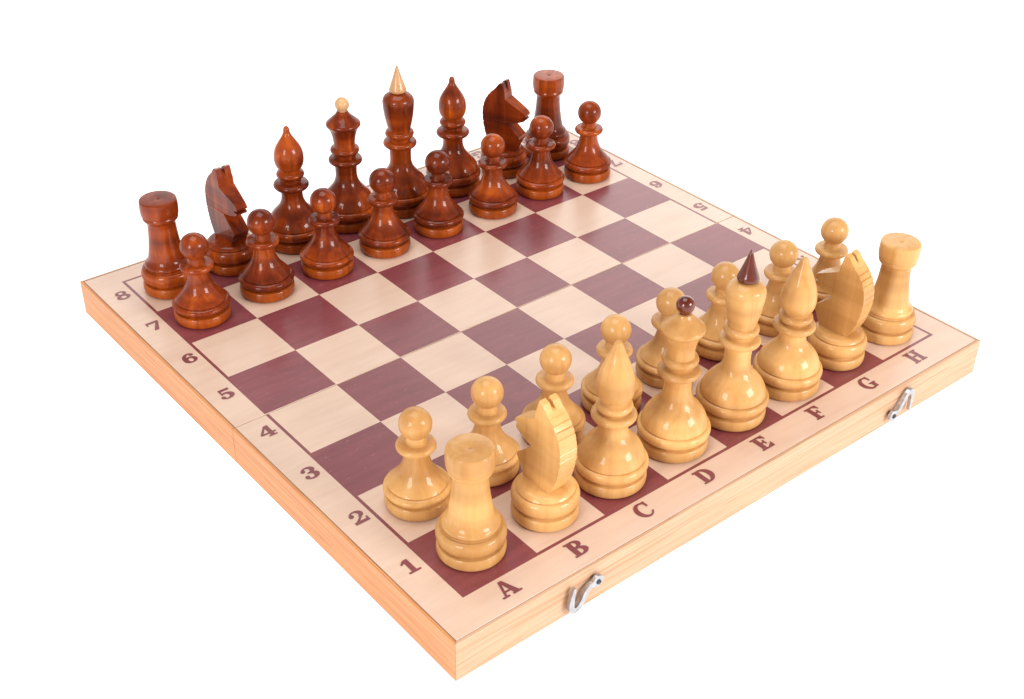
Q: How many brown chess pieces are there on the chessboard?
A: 16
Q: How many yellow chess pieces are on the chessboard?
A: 16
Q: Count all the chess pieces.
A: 32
